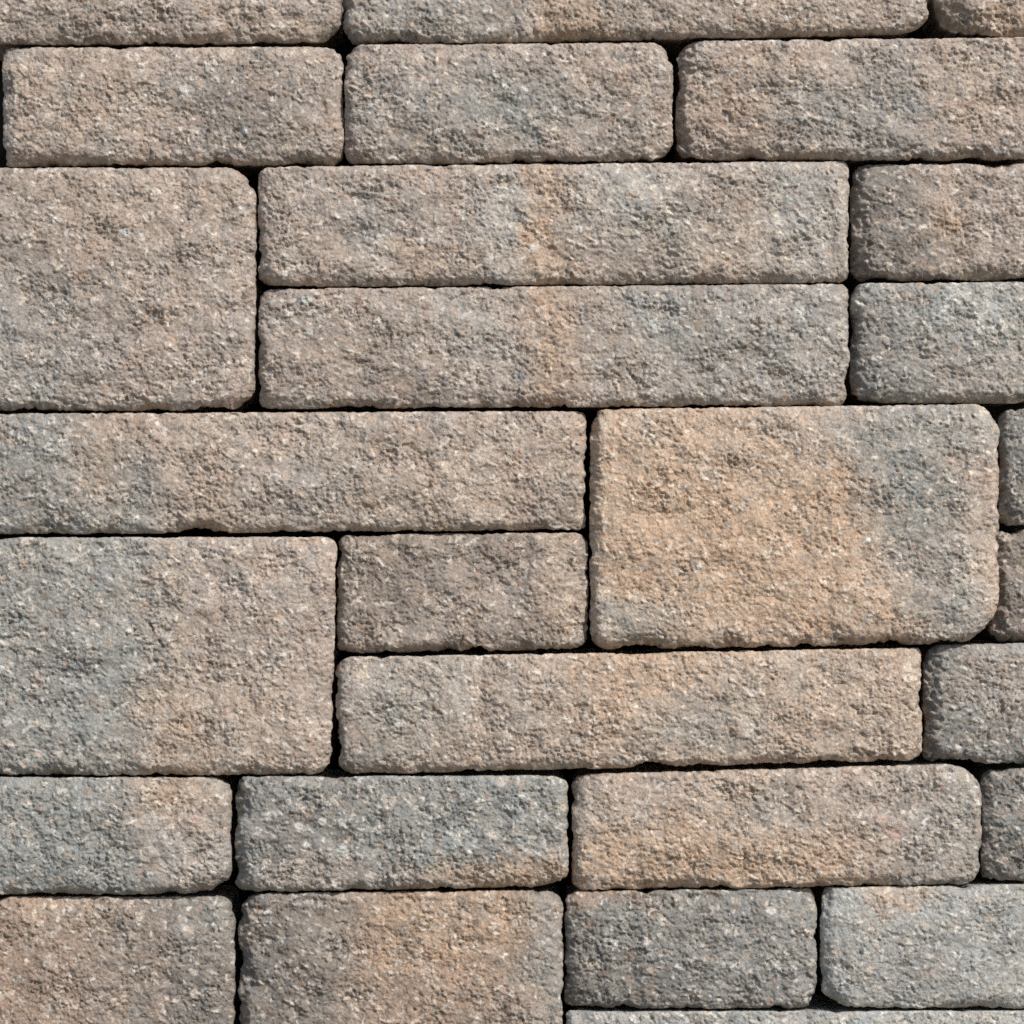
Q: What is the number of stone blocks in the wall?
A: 28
